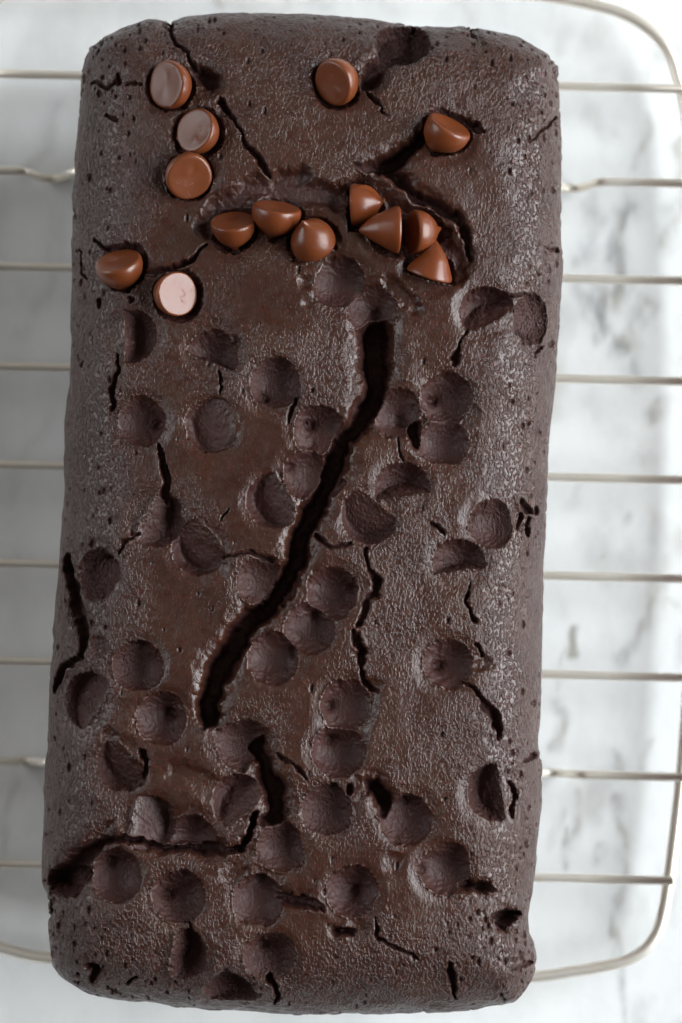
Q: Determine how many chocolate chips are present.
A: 14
